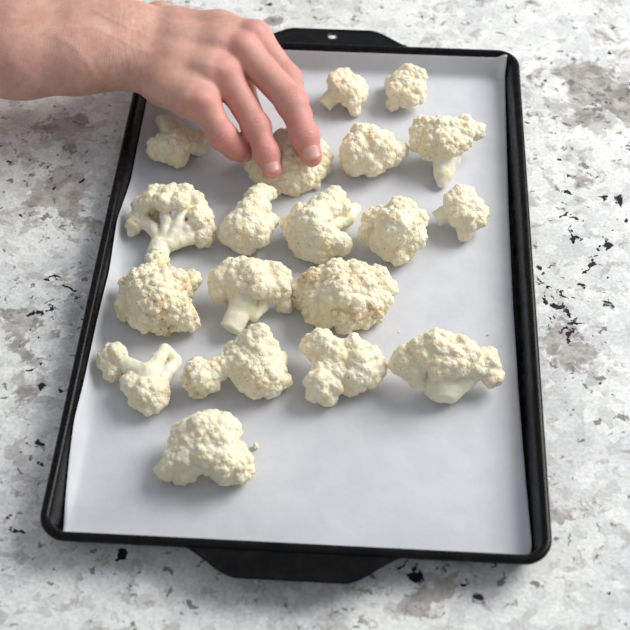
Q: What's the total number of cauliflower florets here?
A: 19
